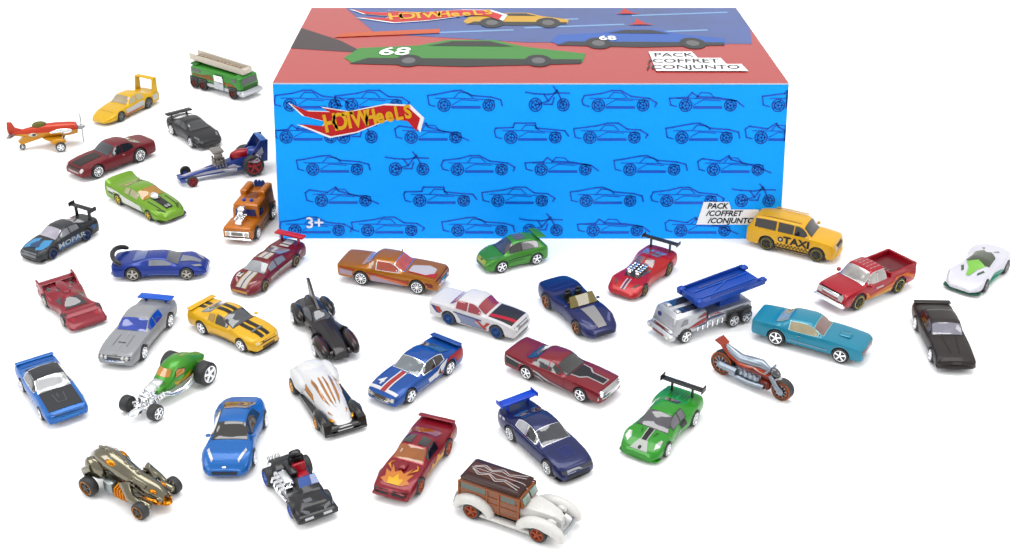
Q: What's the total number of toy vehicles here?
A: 39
